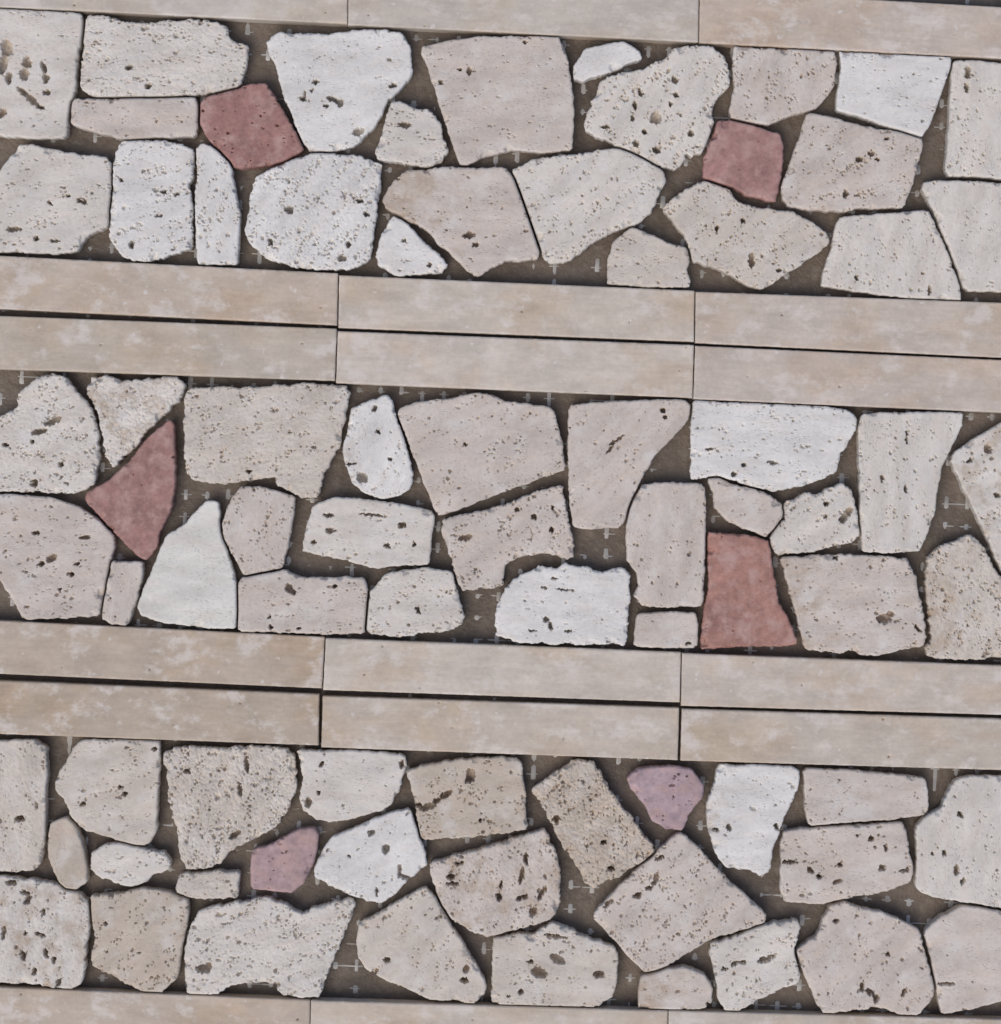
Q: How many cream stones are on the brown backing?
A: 72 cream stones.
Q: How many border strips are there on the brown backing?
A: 18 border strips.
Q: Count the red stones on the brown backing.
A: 6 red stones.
